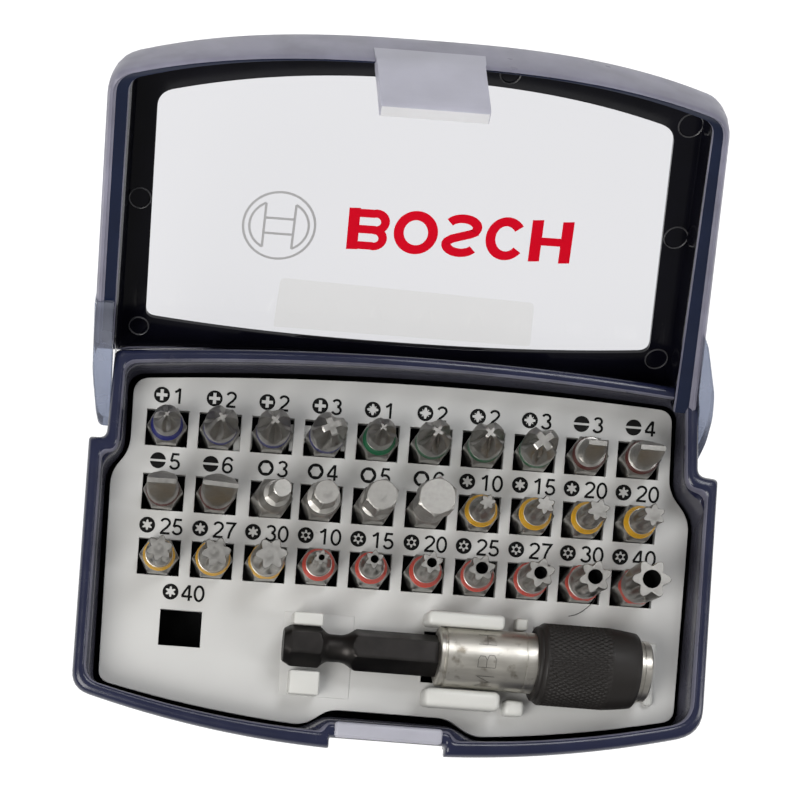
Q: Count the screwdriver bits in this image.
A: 30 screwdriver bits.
